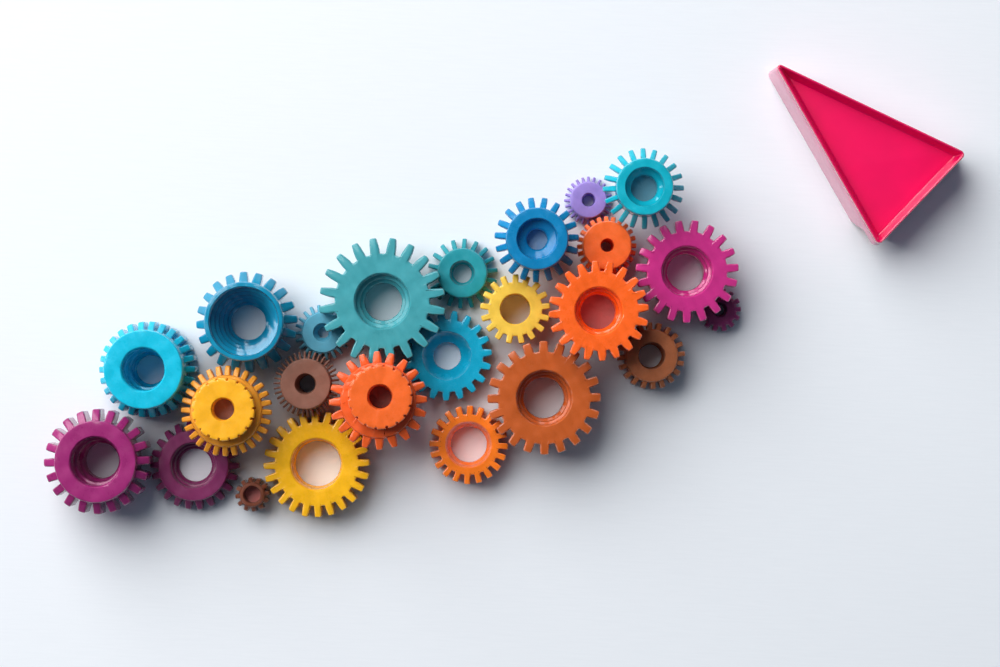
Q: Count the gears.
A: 24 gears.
